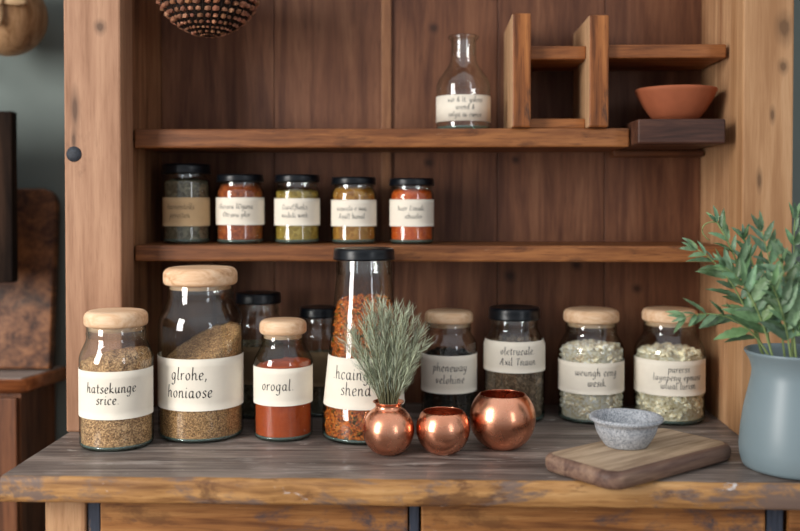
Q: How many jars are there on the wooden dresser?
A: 15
